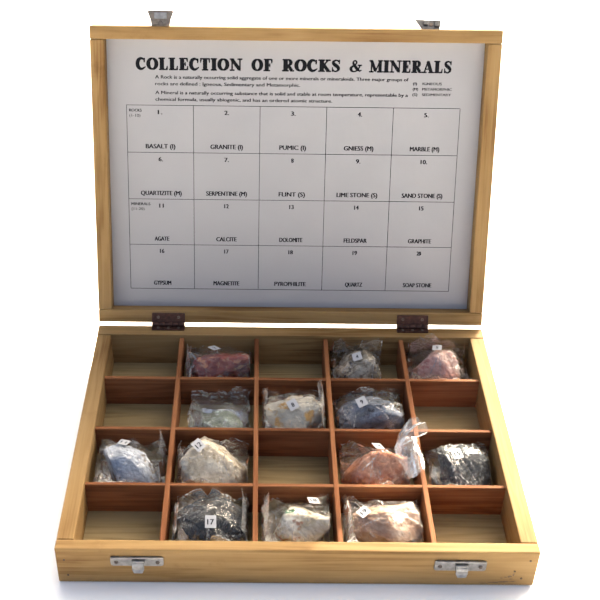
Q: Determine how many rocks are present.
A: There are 13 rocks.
